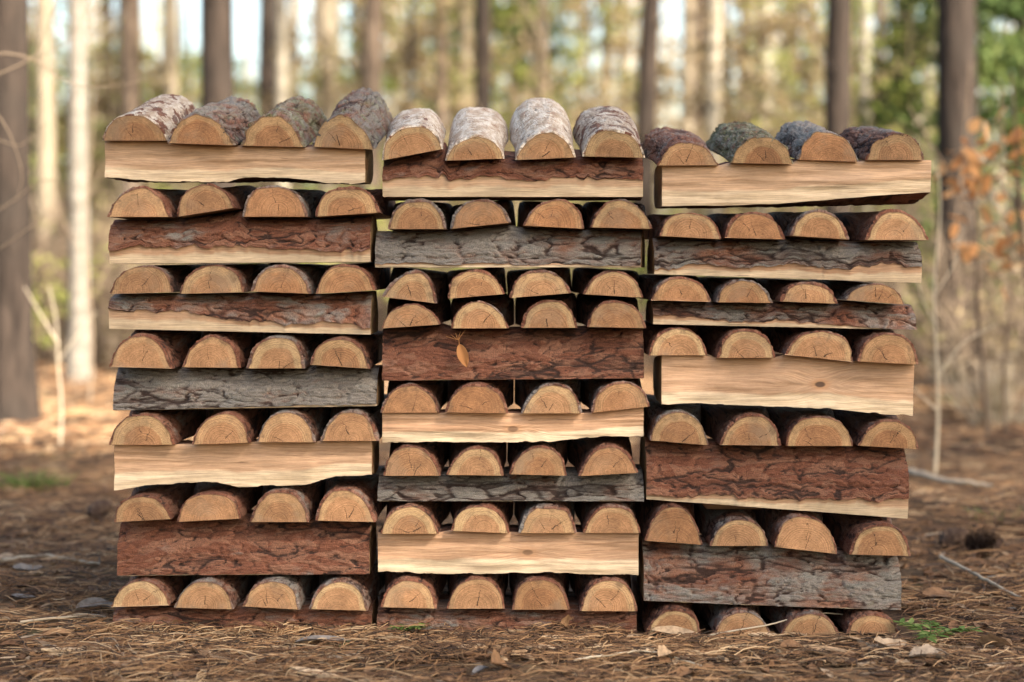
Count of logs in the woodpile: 108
